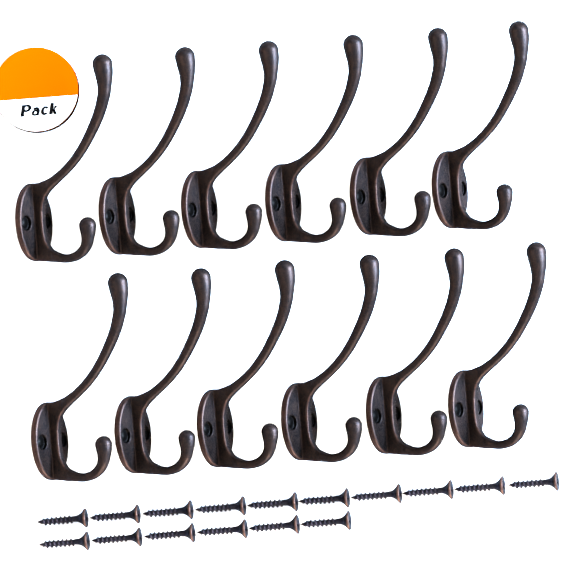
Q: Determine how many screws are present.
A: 16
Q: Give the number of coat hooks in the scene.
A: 12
